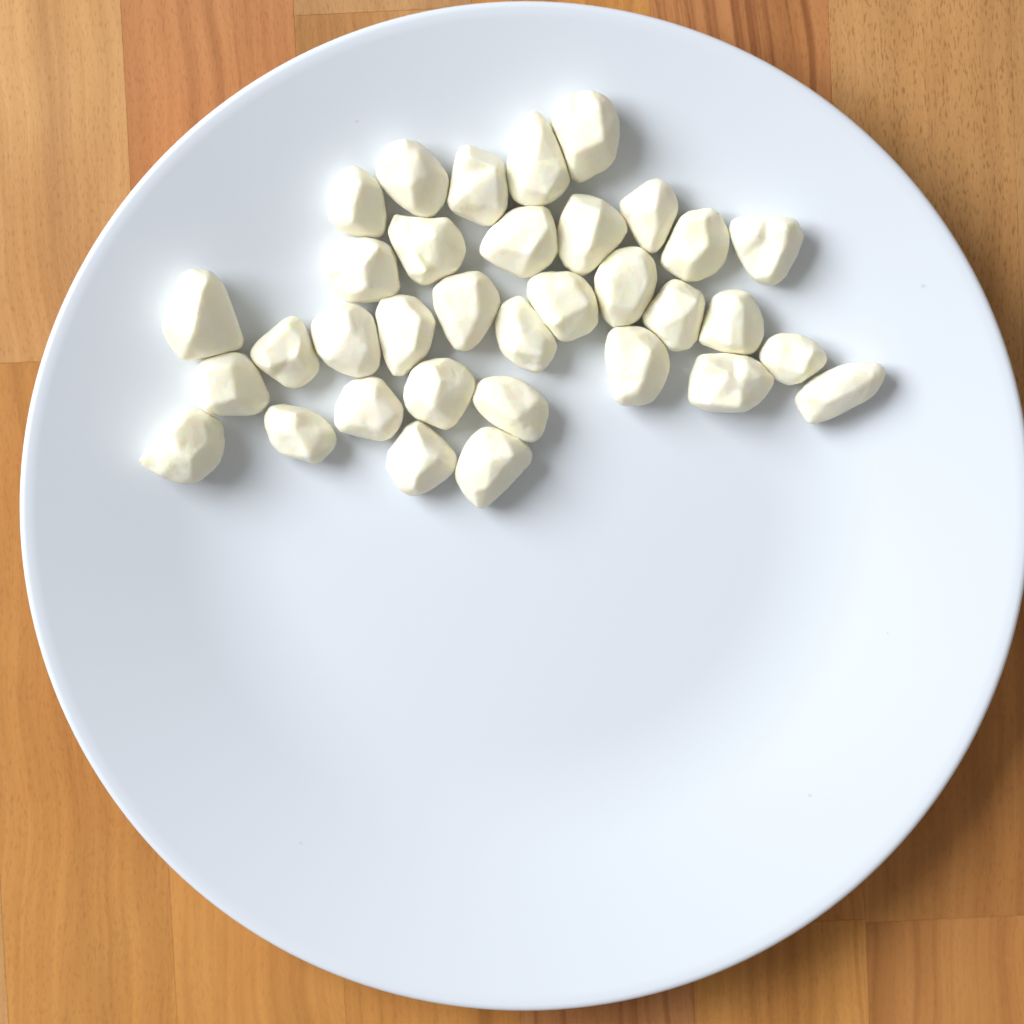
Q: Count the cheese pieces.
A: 34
